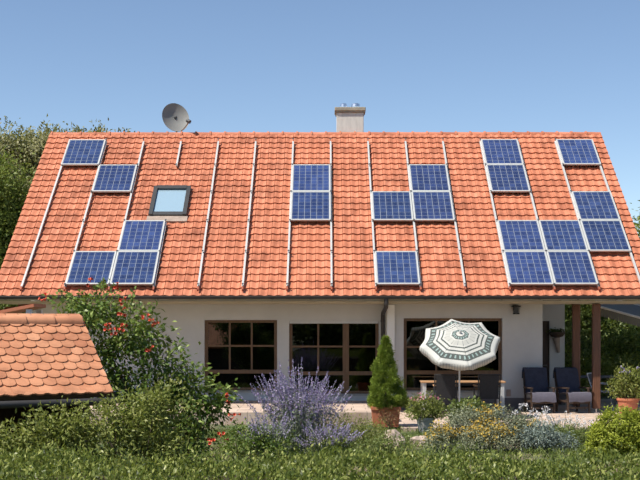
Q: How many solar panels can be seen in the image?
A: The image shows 20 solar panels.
